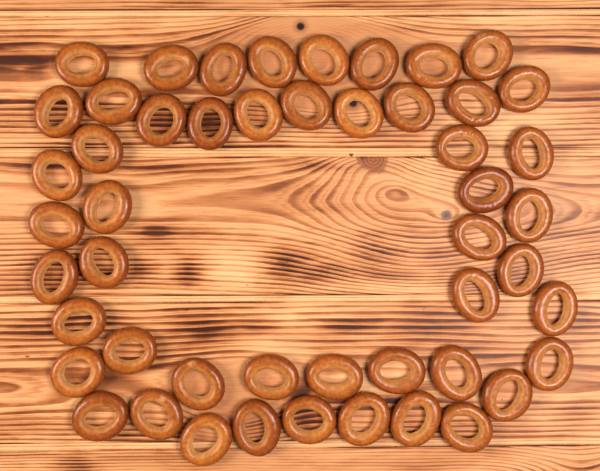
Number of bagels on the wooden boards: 50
